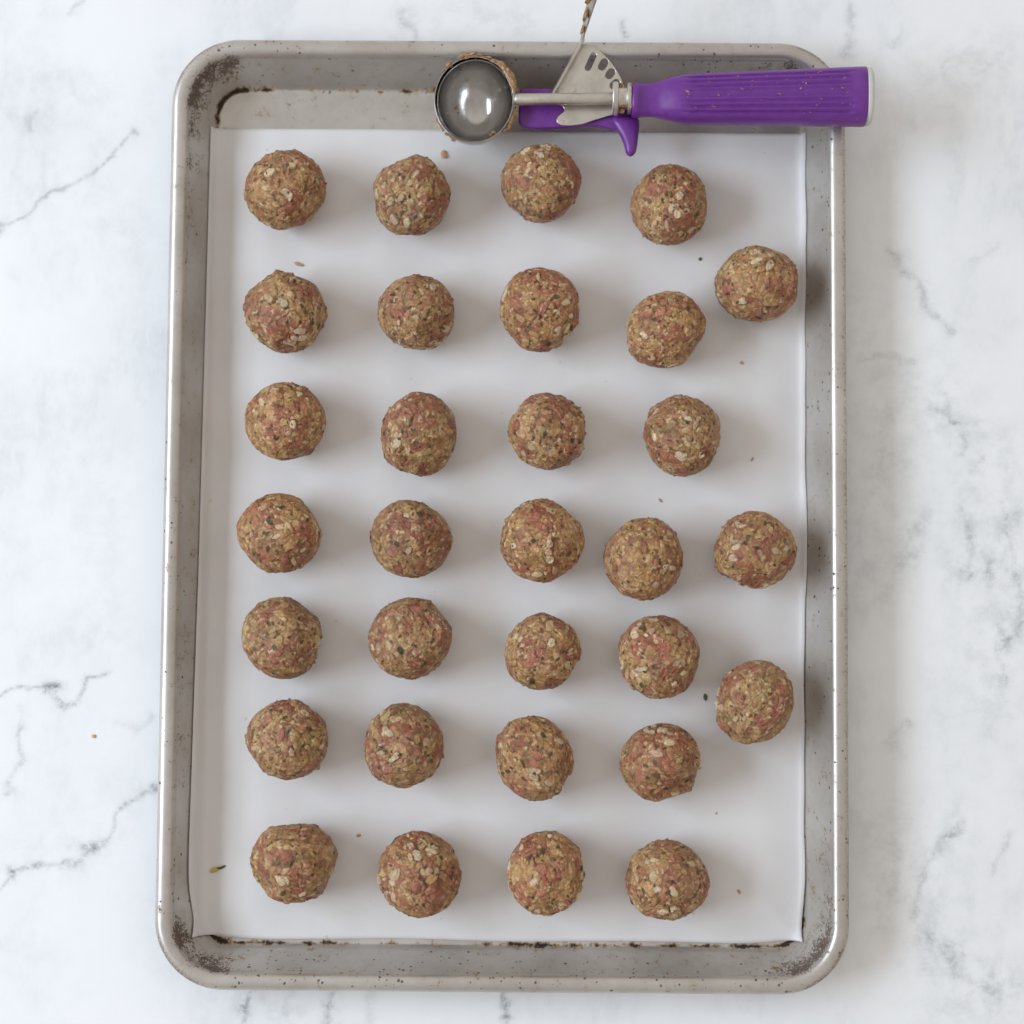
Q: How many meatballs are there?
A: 31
